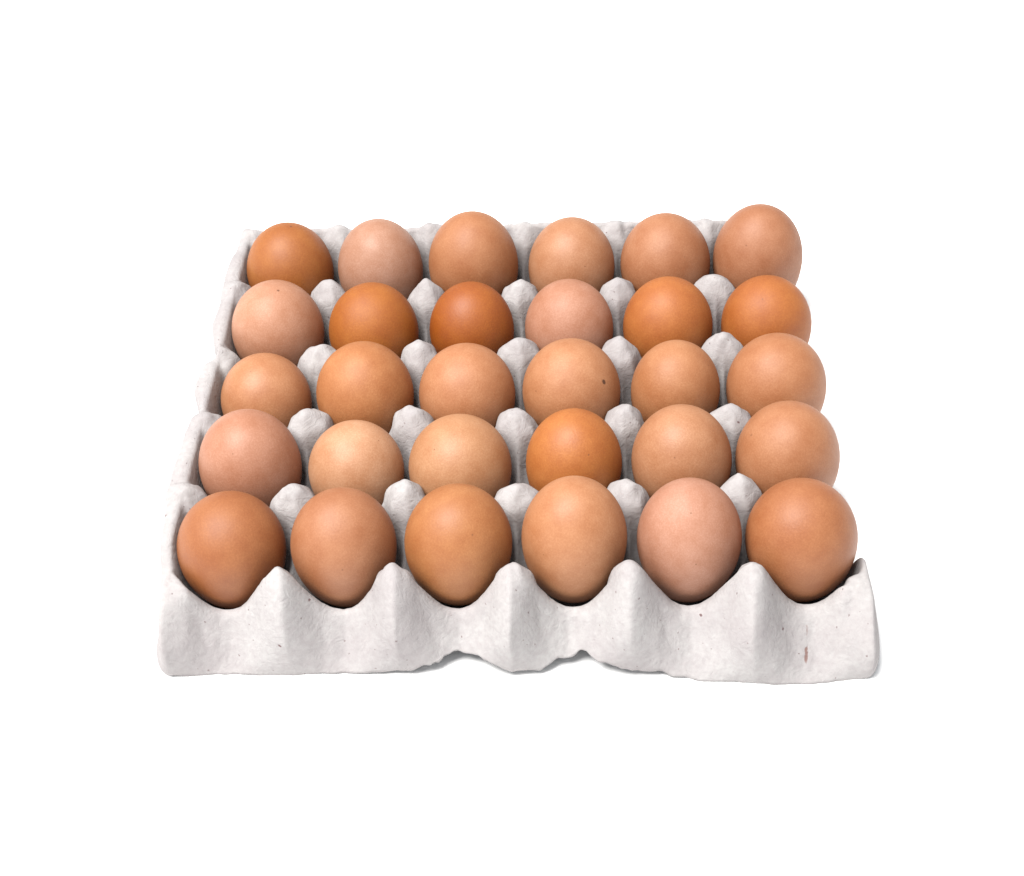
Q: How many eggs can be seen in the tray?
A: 30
